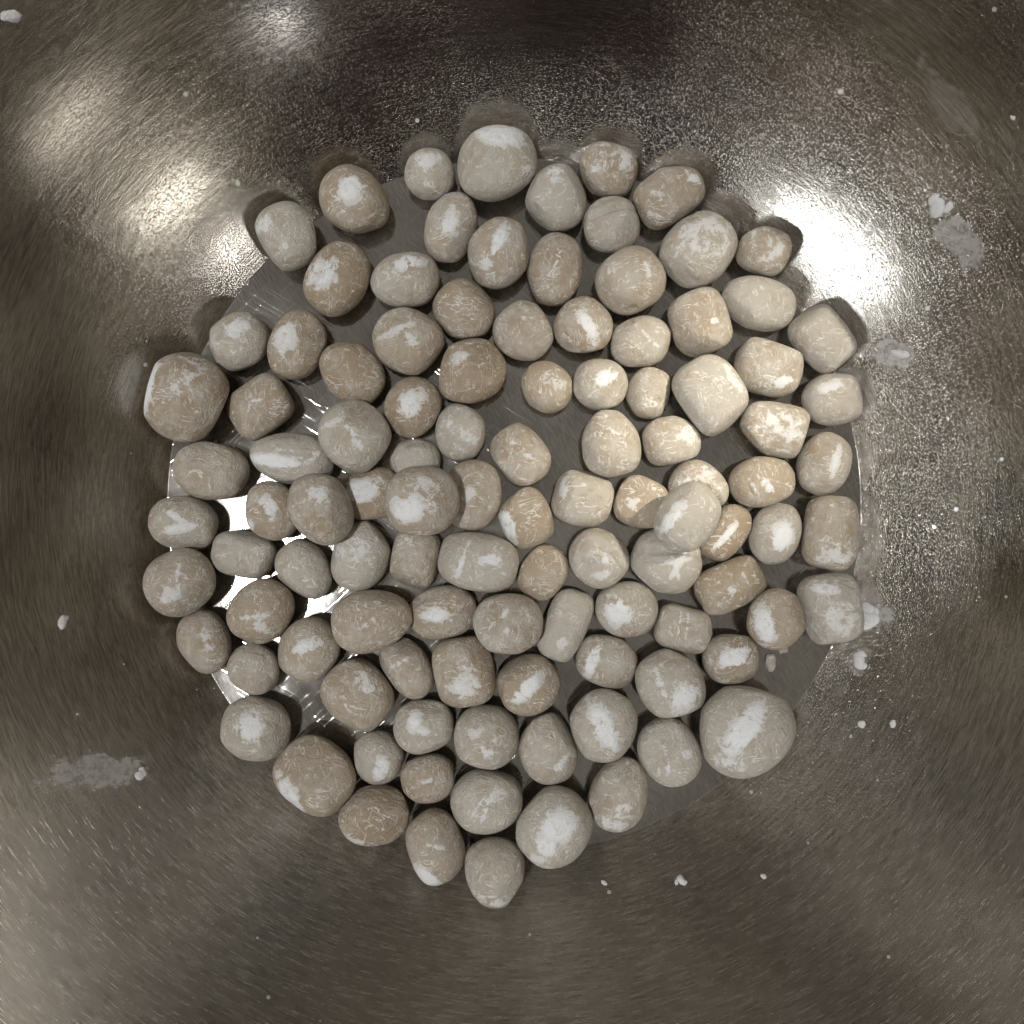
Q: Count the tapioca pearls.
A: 107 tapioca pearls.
